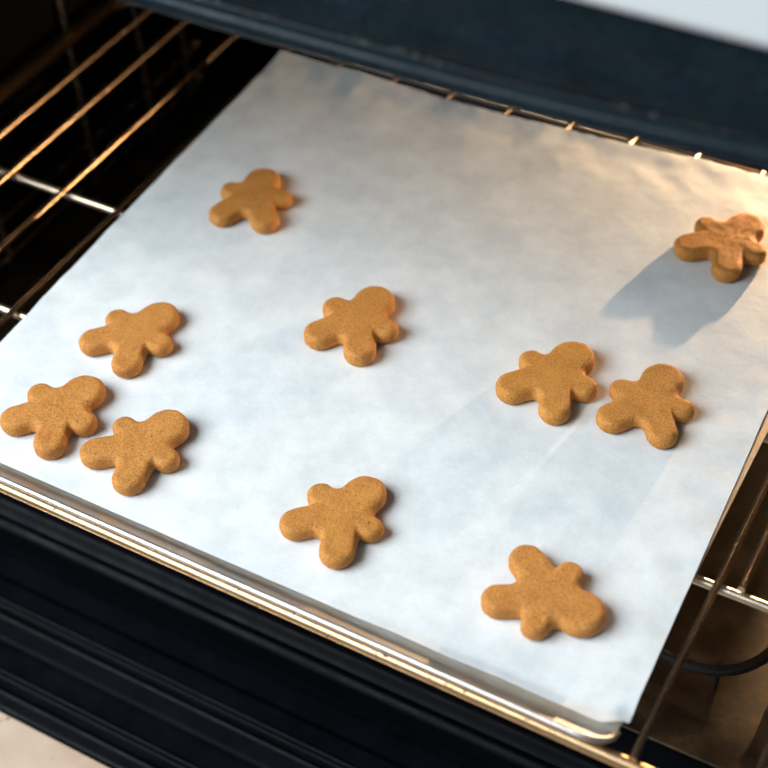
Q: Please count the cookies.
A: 10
